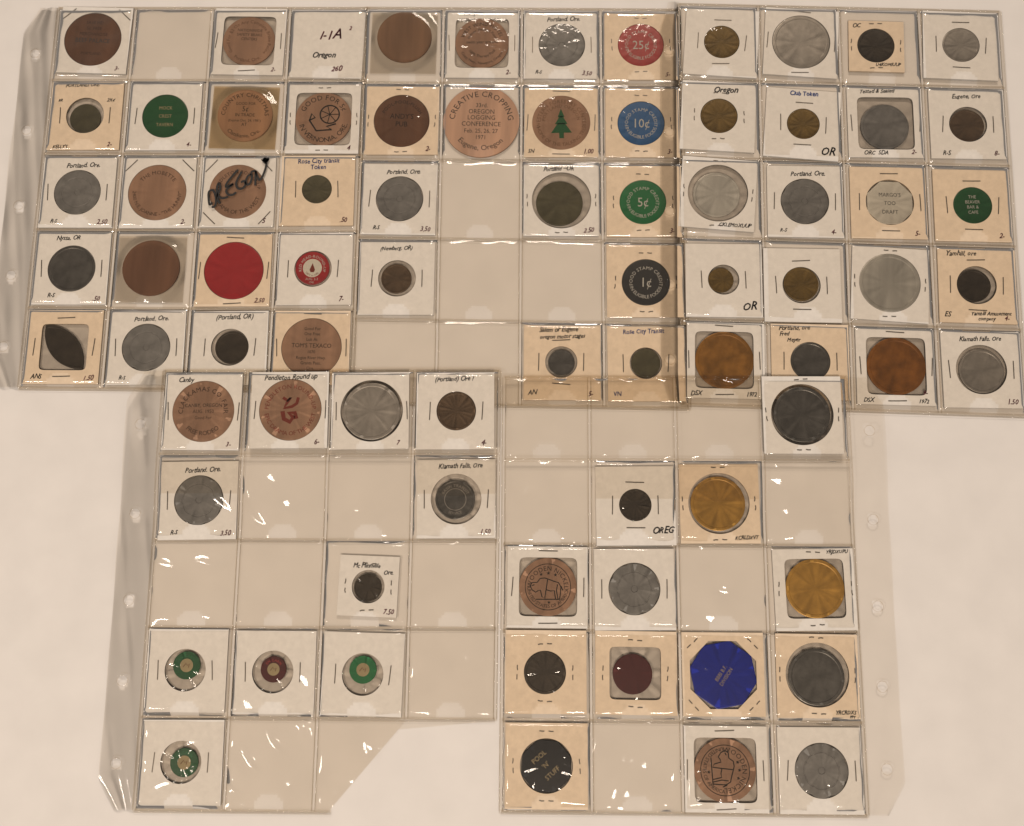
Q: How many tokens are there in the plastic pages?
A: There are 77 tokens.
